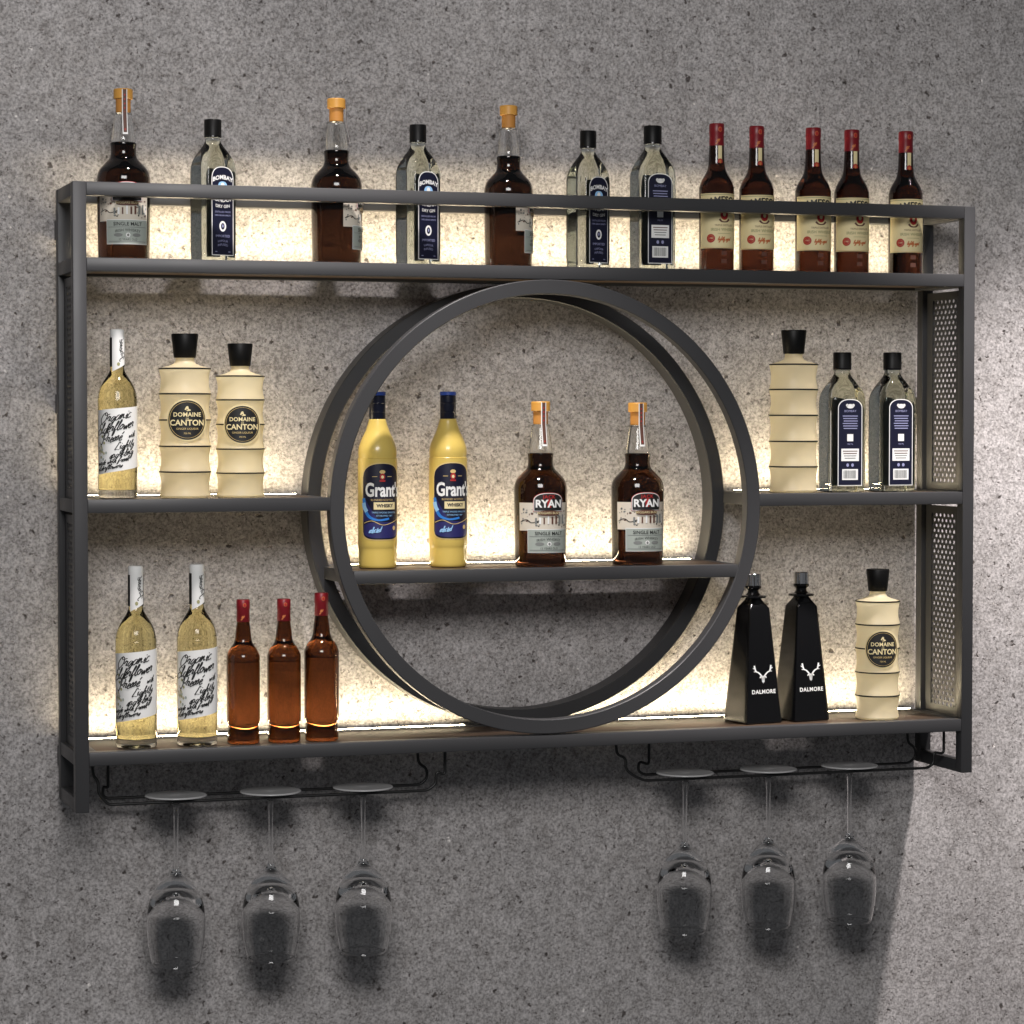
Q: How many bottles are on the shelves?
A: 30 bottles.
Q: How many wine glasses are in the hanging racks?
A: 6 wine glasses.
